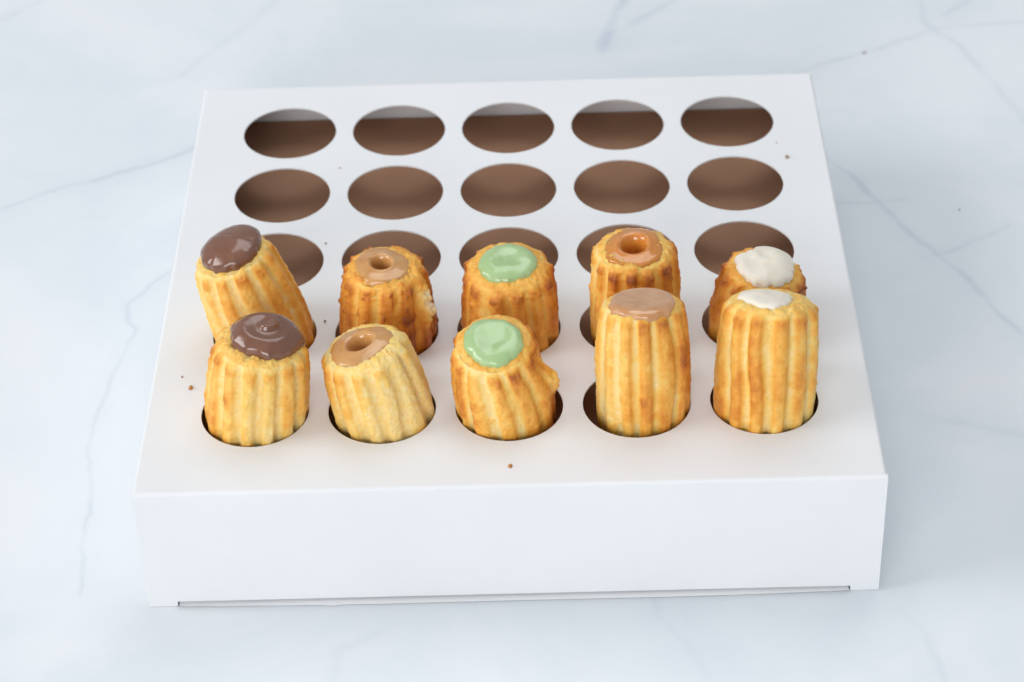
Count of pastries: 10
